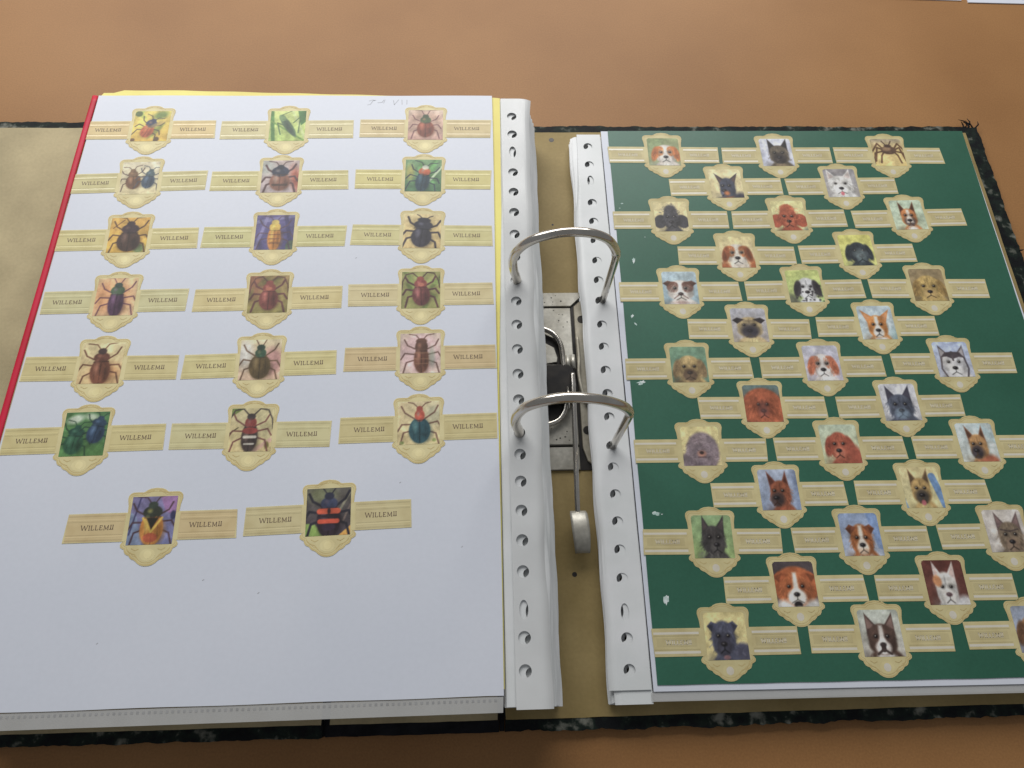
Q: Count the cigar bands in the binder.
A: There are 53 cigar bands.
